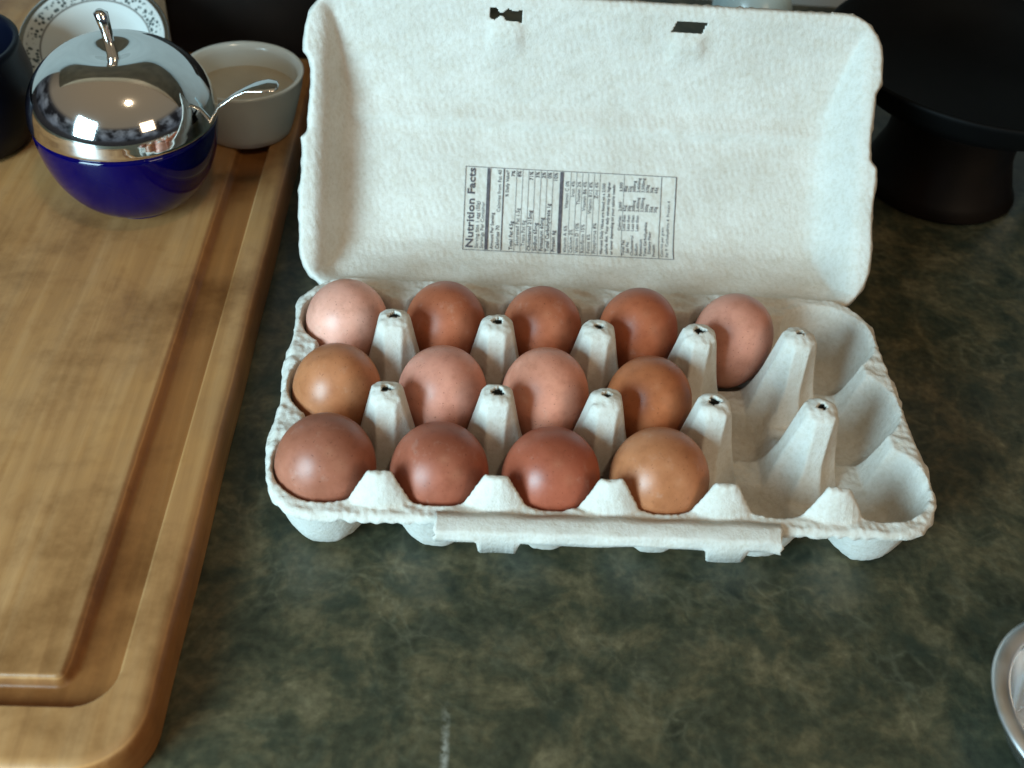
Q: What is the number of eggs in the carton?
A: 13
